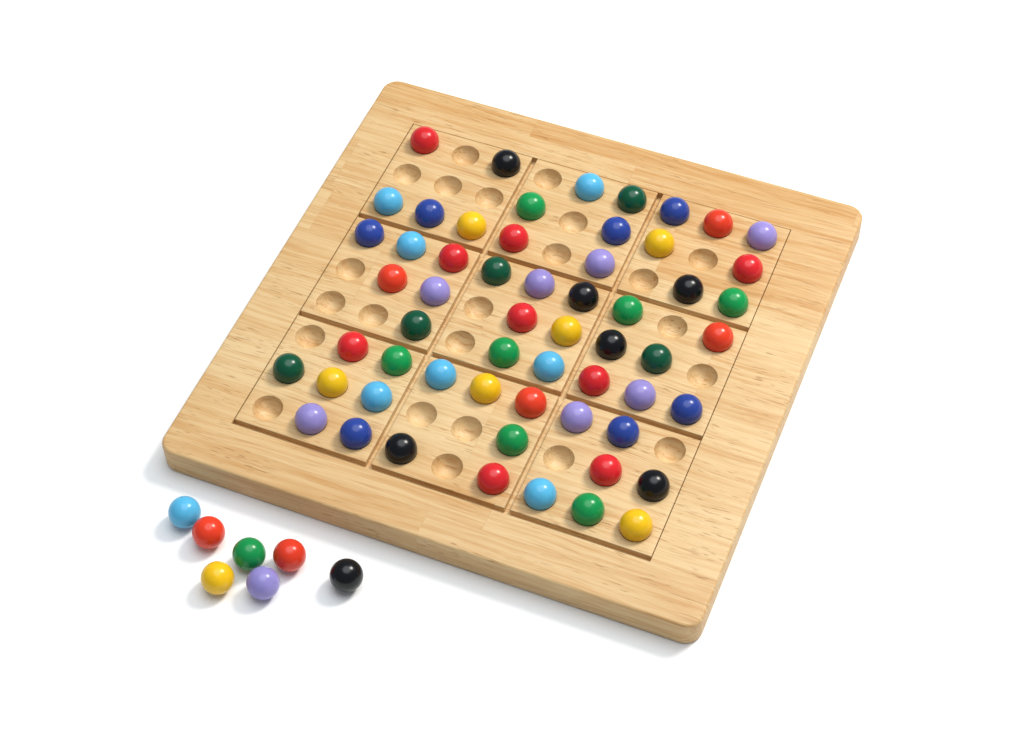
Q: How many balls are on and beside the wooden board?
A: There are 65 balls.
